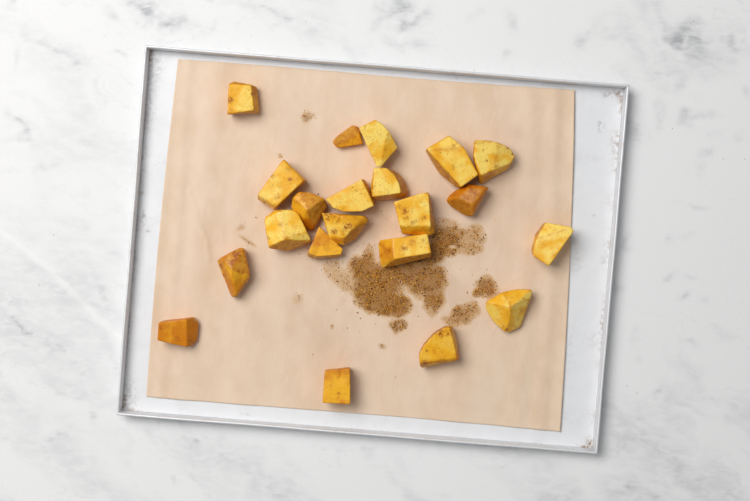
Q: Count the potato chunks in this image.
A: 21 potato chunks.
